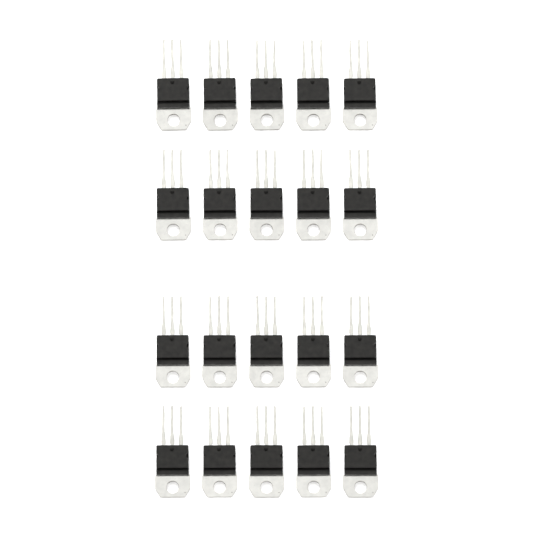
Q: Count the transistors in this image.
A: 20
